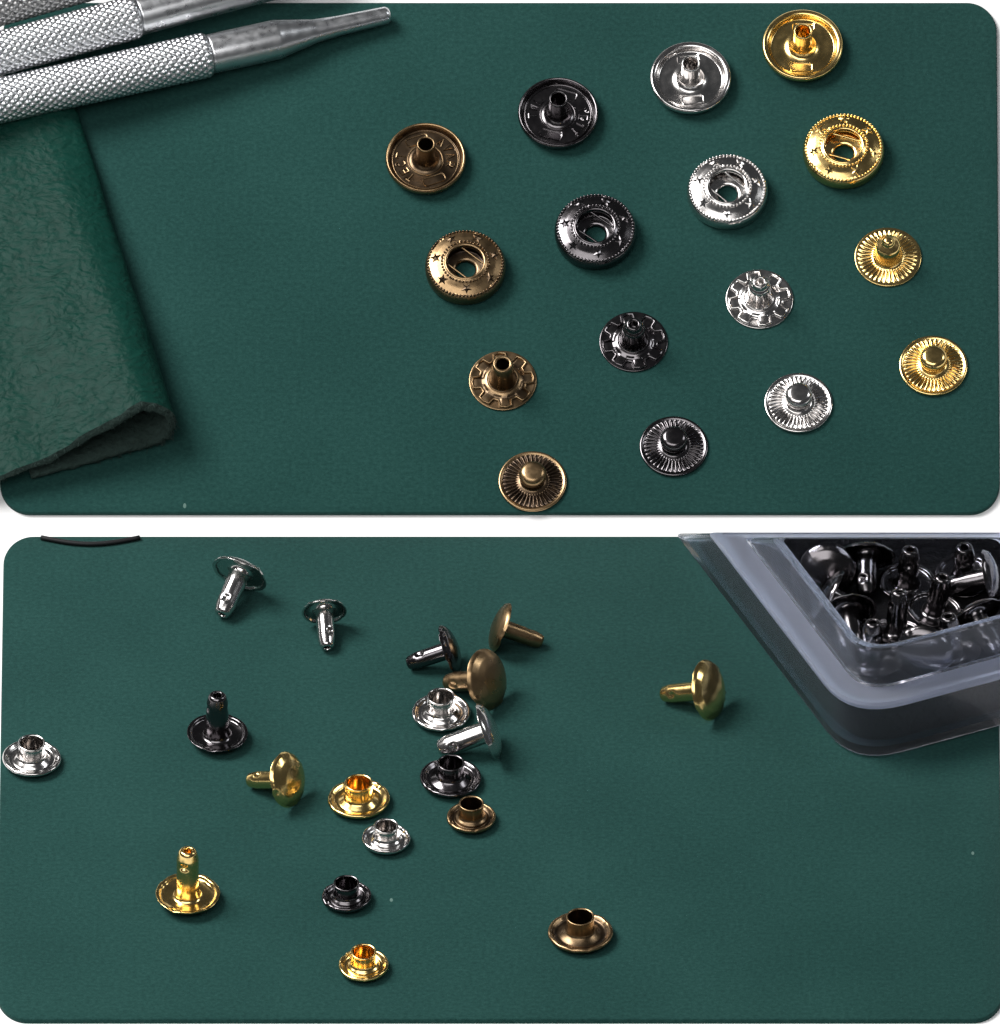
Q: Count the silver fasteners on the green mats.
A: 10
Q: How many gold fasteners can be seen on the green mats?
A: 9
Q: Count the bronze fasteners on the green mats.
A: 8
